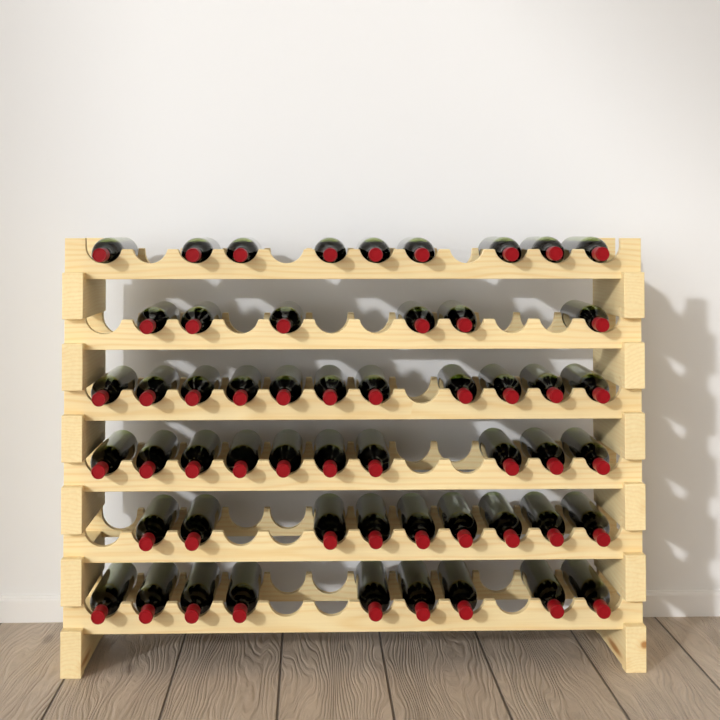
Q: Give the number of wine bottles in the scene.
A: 54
